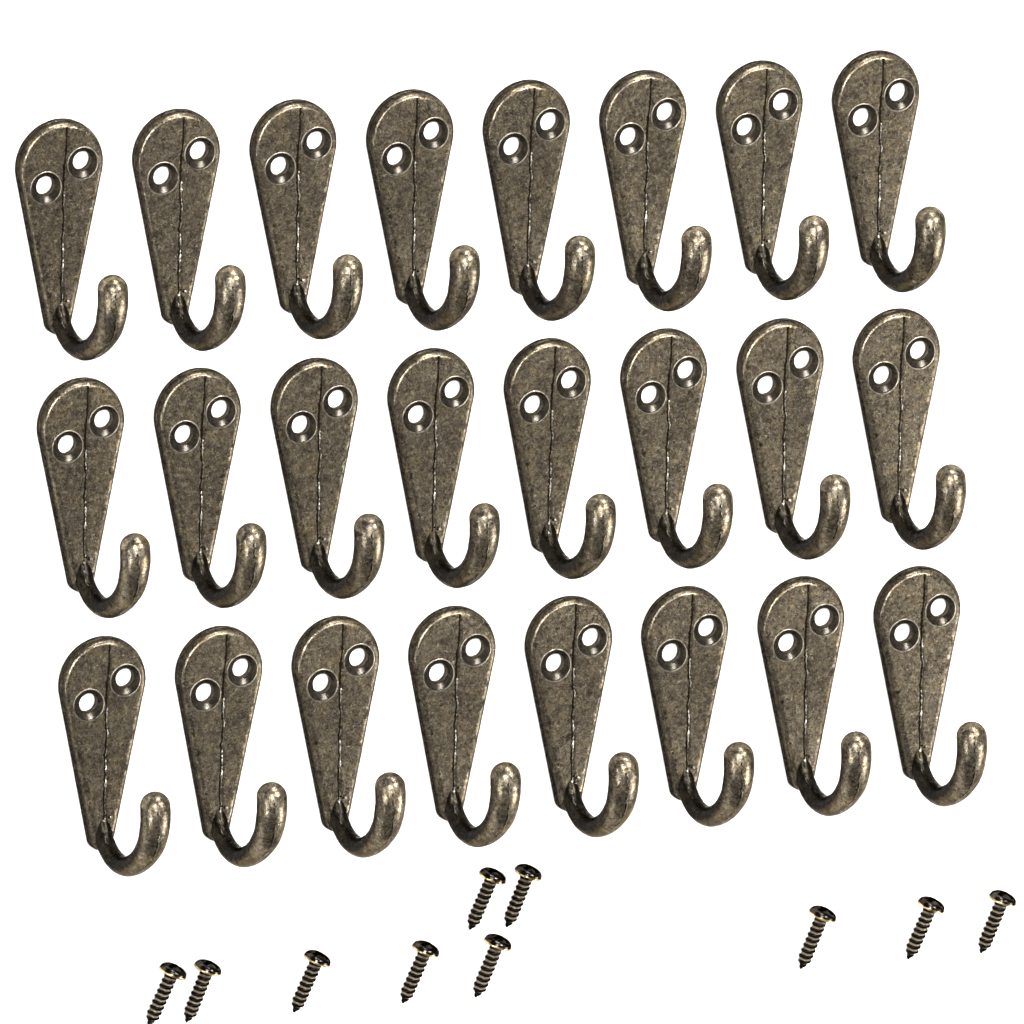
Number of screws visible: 10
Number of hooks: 24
